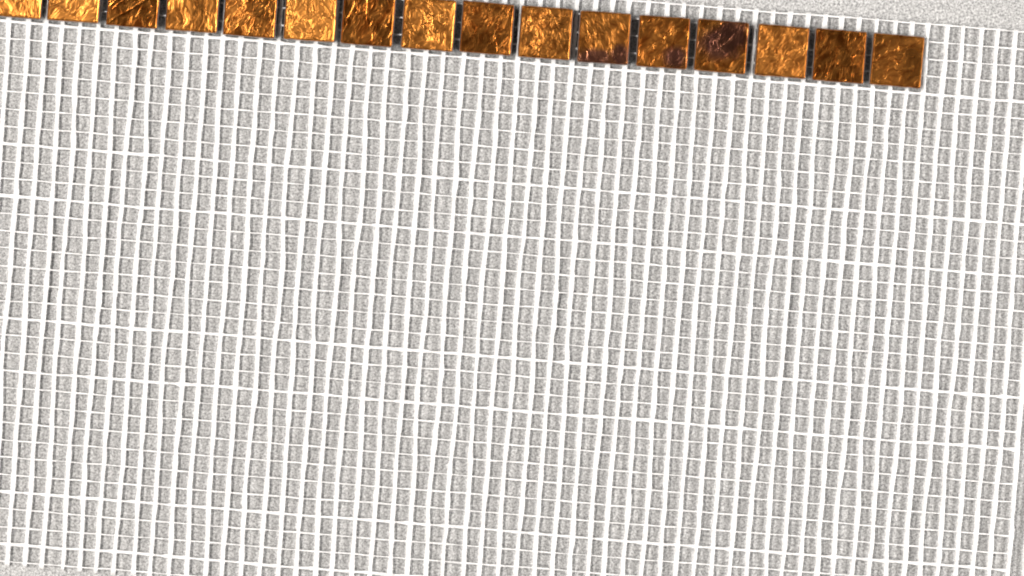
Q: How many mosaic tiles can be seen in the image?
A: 16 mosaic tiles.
